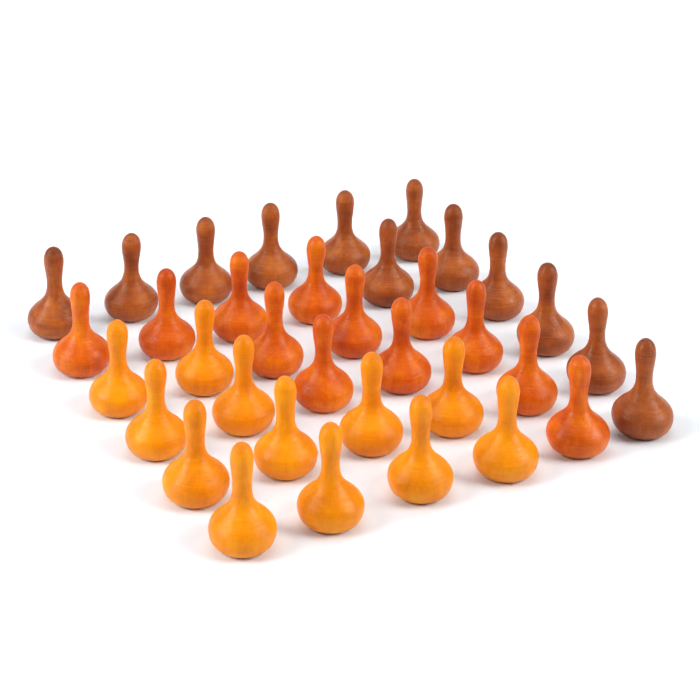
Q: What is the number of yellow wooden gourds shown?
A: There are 12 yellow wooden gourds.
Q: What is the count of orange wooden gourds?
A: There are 12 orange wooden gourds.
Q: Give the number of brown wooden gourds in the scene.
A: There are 12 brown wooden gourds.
